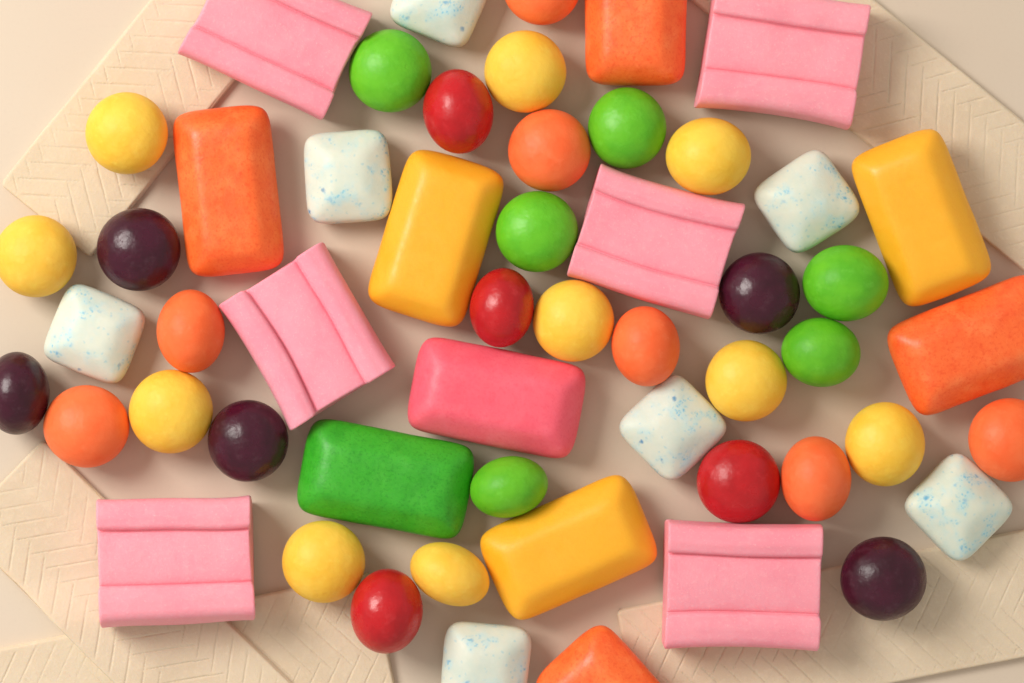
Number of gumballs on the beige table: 32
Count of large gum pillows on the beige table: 9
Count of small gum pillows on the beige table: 7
